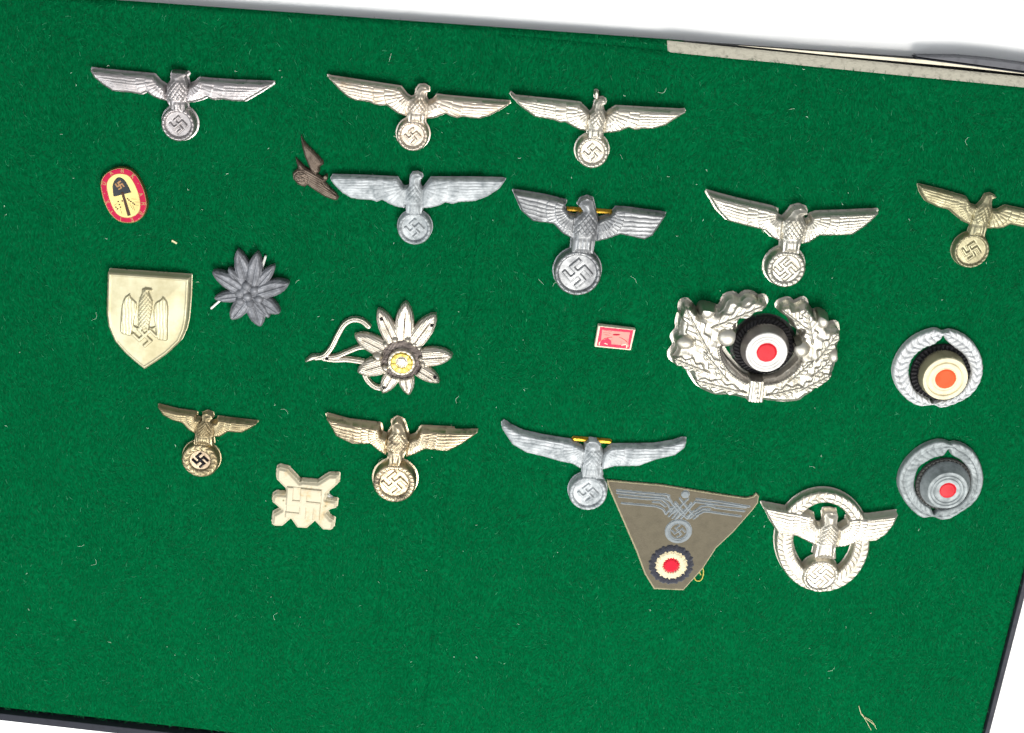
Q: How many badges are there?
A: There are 21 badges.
